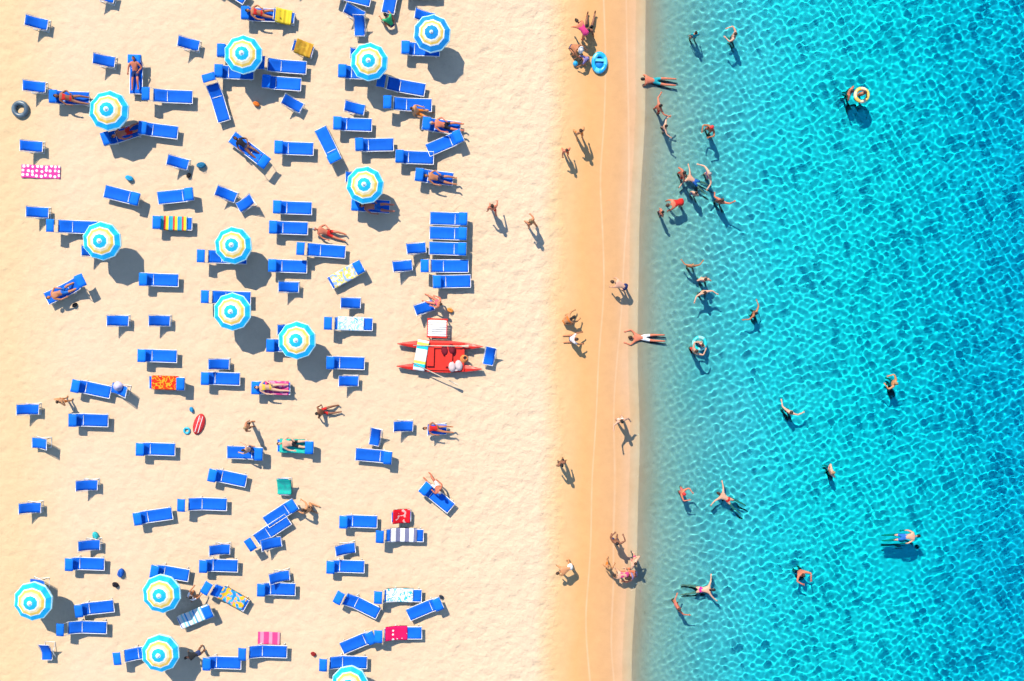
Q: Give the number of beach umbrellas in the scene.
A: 13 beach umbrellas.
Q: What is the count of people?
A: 74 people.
